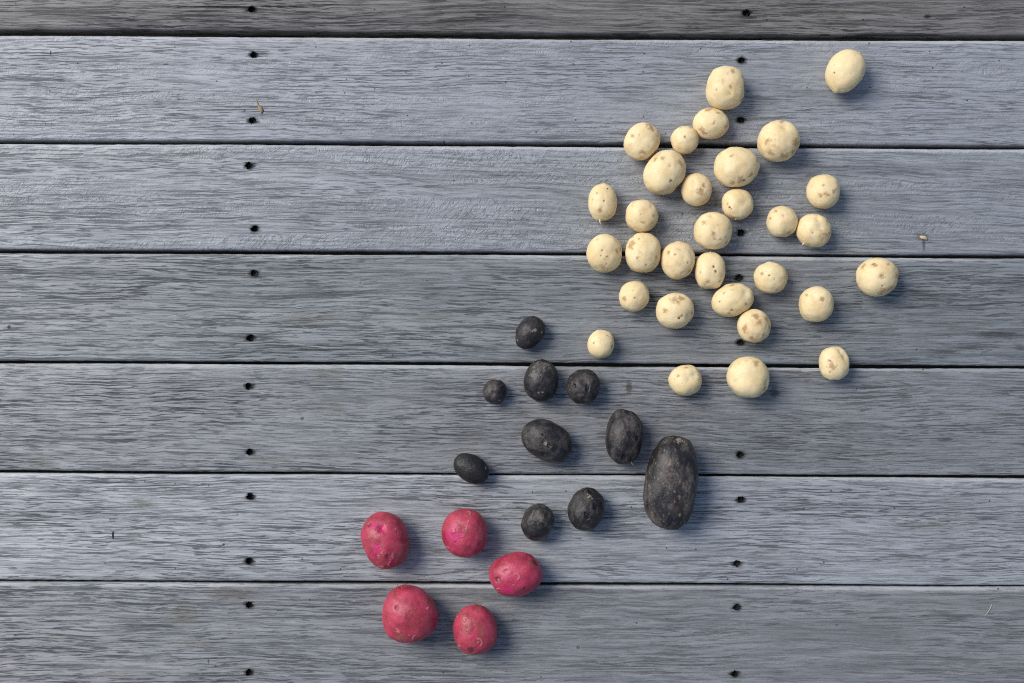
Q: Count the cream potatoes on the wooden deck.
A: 31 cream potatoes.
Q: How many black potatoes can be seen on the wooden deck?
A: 10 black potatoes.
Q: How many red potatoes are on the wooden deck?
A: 5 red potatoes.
